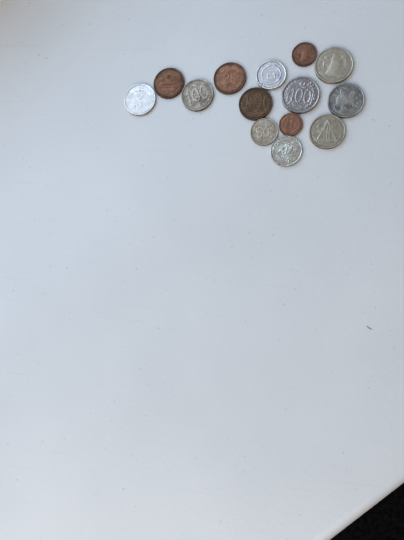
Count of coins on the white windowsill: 14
